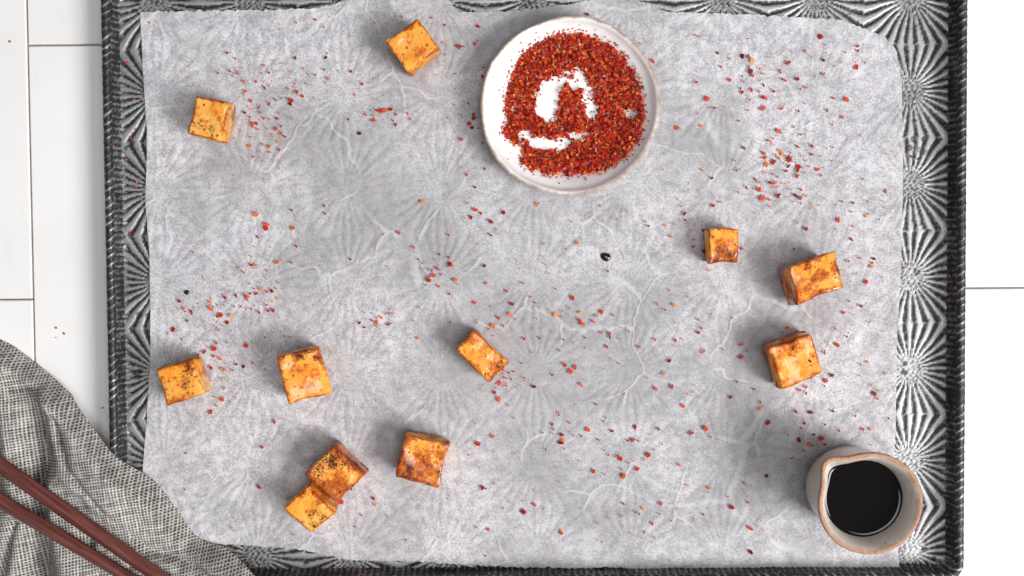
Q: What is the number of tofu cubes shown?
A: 11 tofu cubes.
